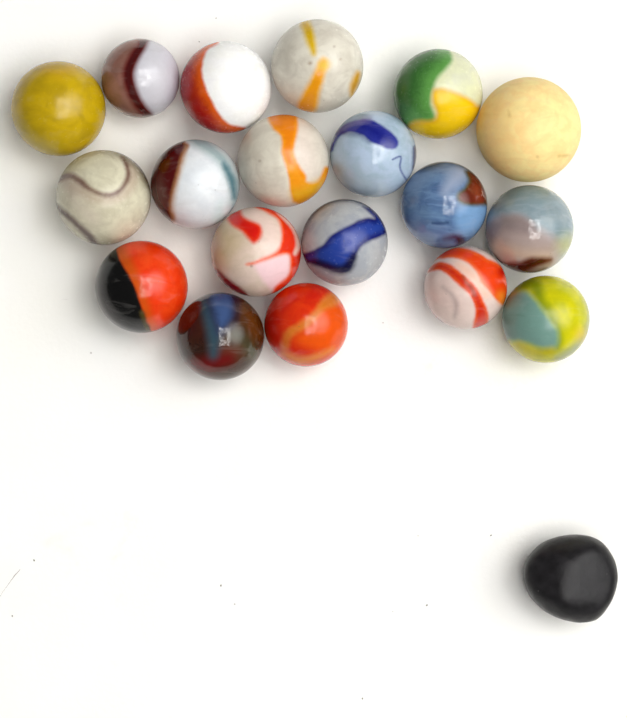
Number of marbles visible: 19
